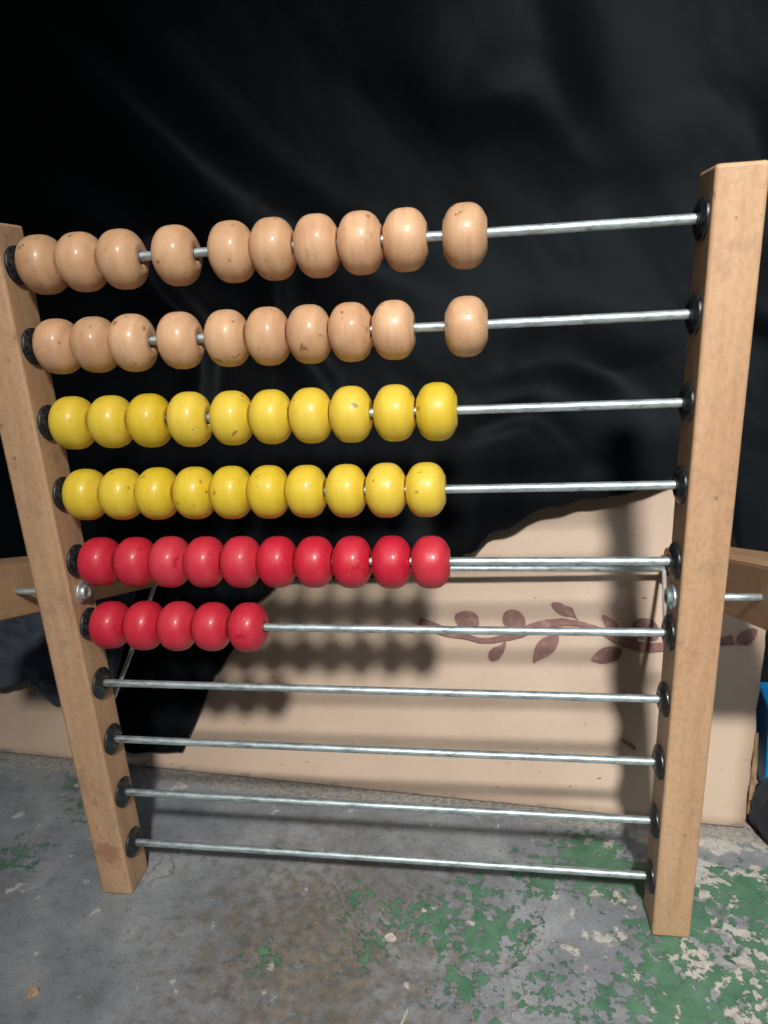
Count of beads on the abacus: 55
